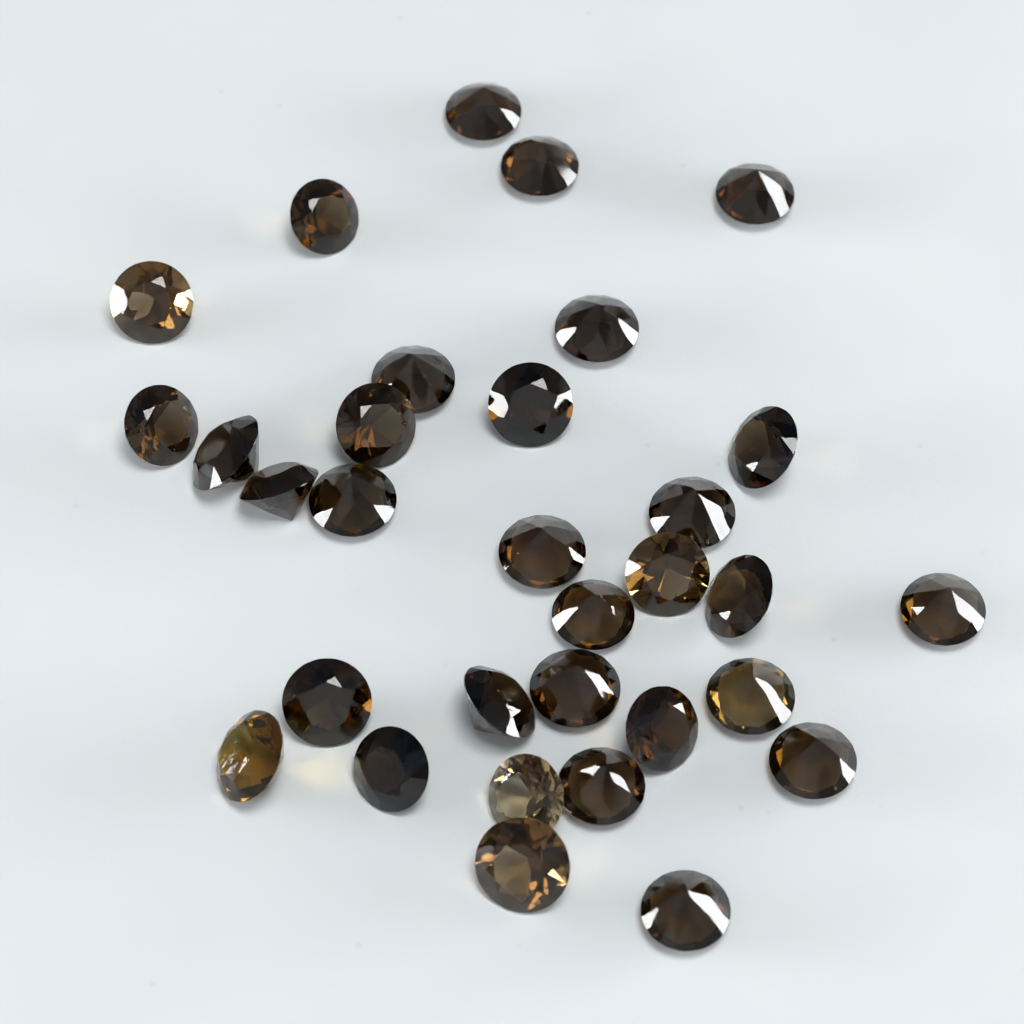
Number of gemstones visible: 32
